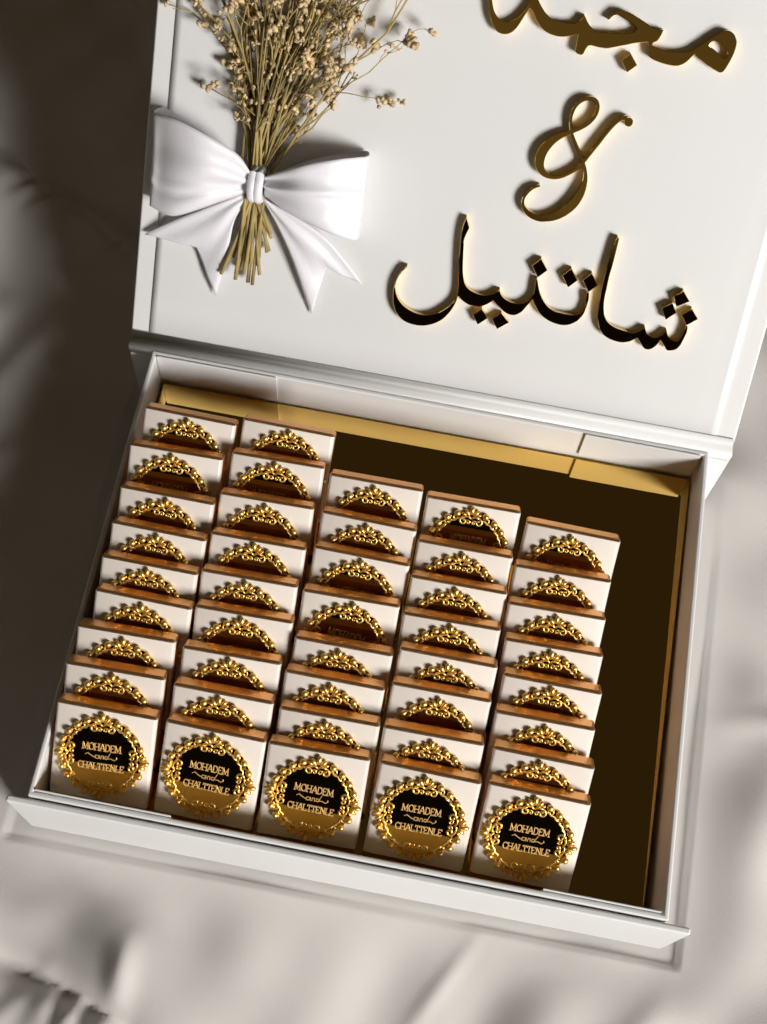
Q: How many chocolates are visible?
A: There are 42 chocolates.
